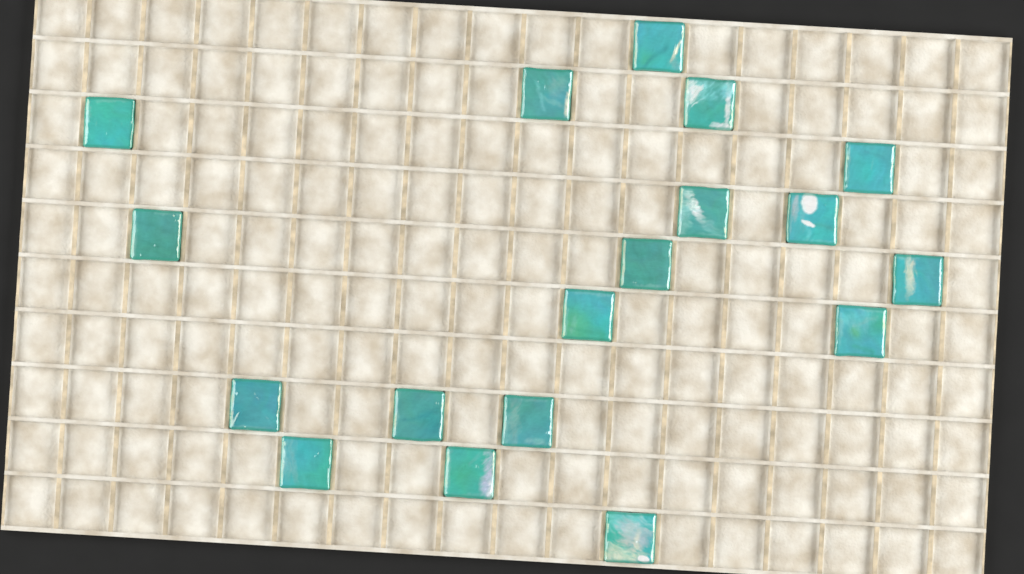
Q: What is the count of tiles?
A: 18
